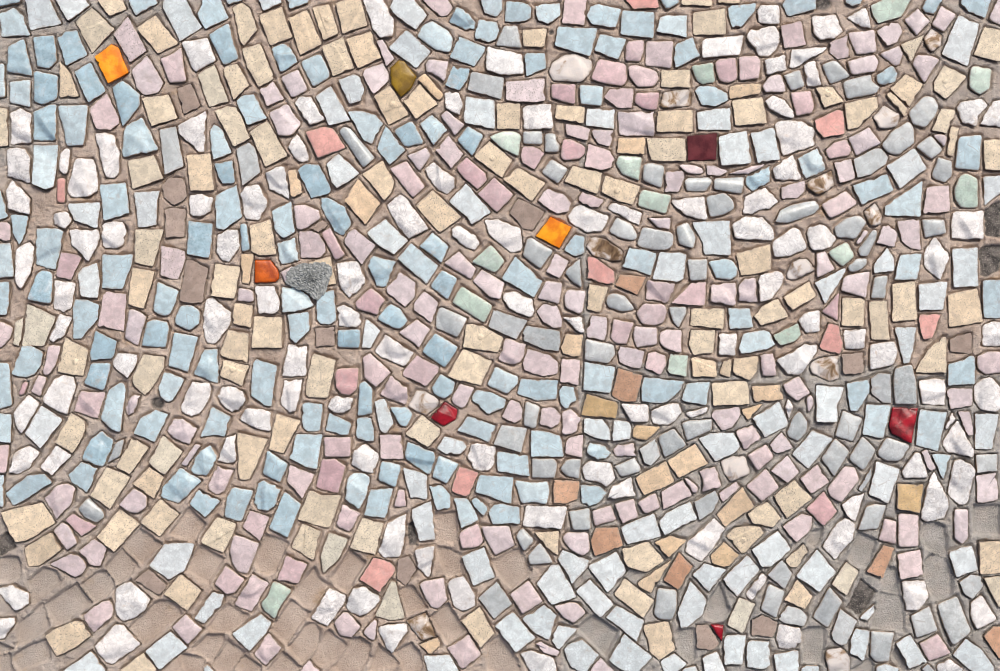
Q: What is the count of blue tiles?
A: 153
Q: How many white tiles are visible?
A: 192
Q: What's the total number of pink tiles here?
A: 192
